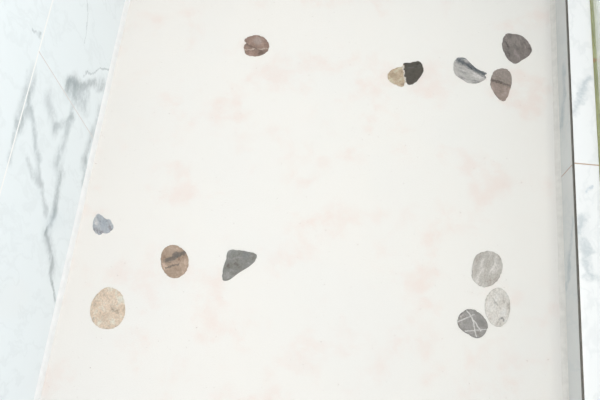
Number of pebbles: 12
